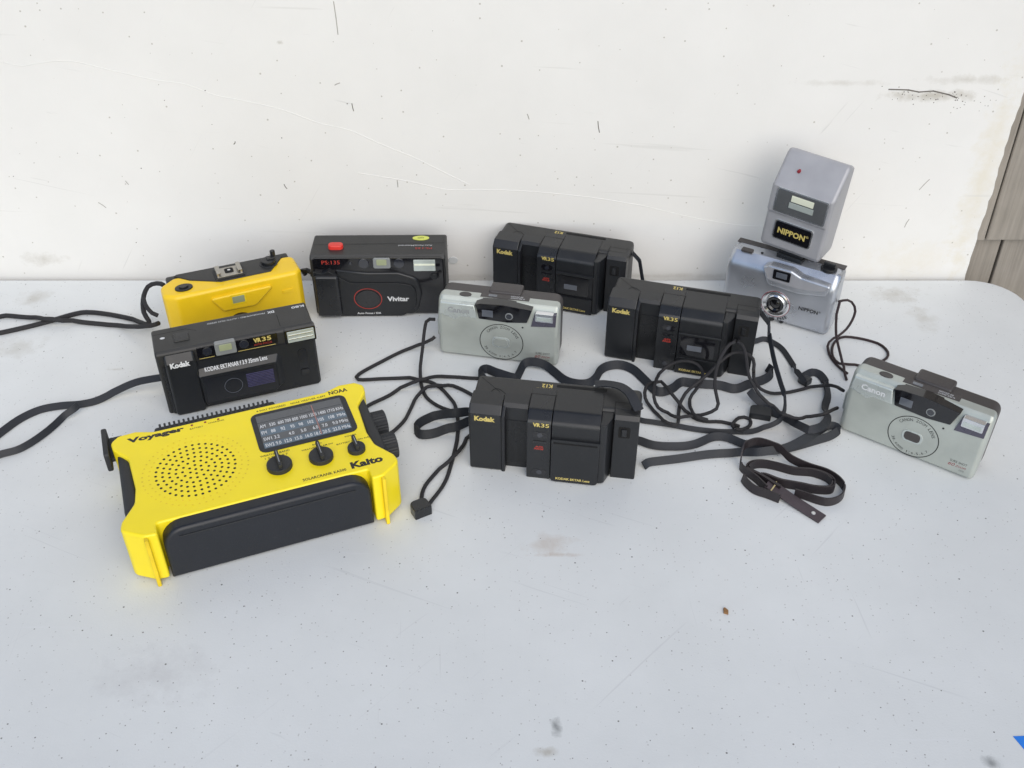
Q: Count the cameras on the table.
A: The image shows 9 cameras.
